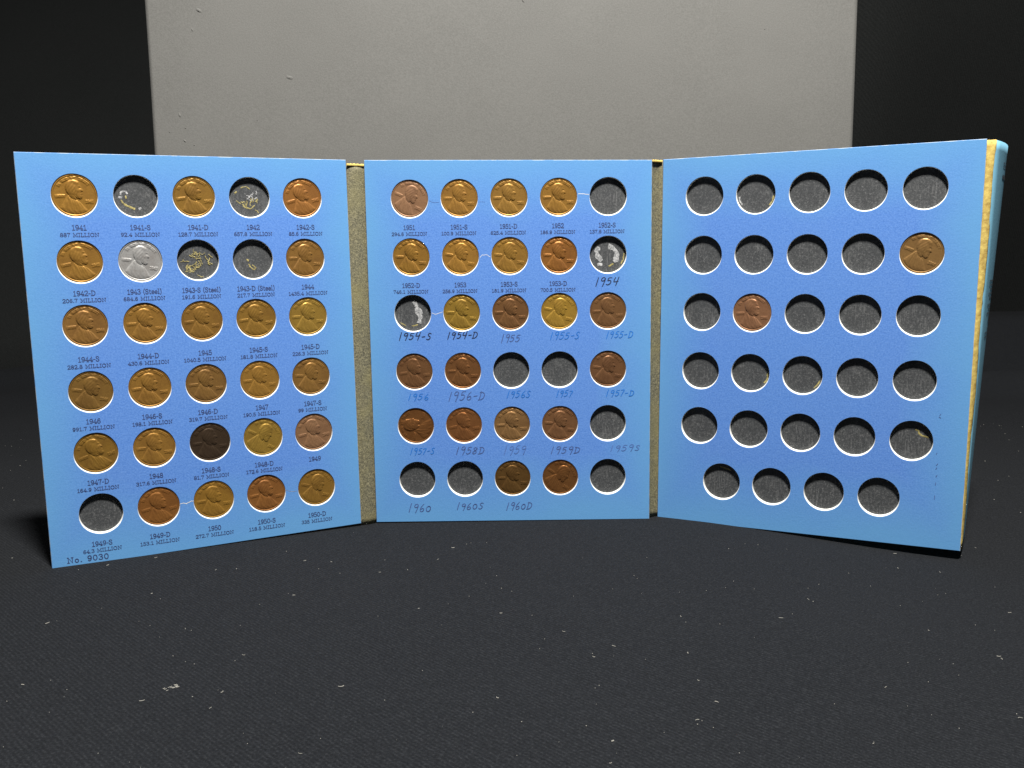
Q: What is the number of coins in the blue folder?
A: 48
